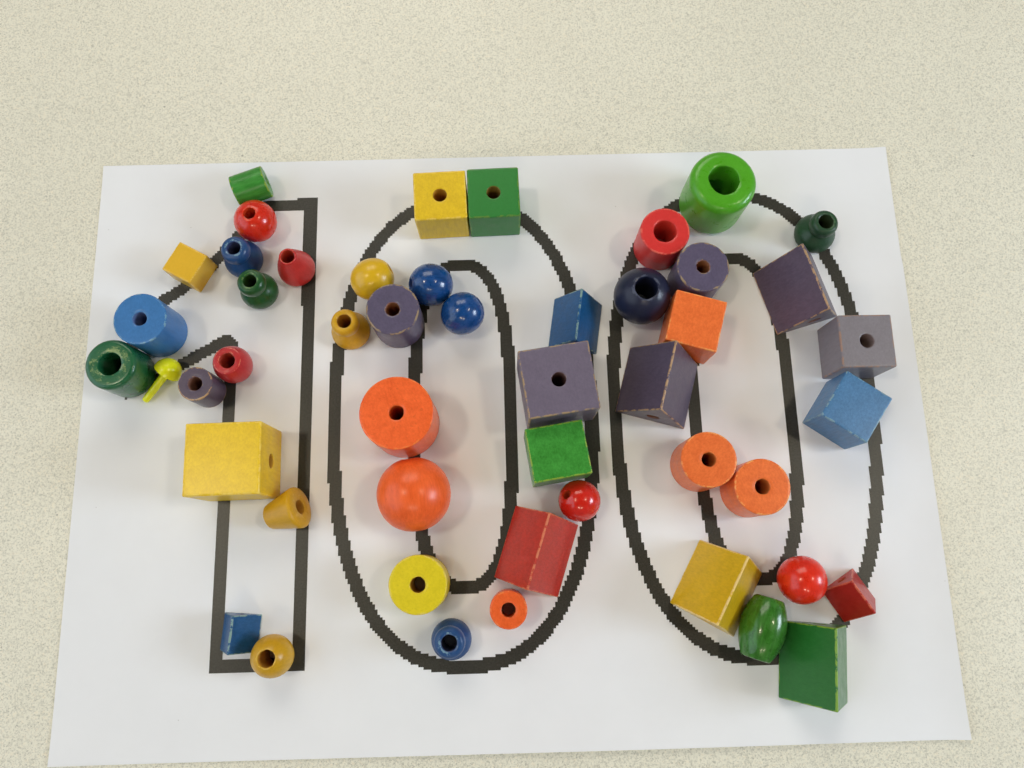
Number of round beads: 11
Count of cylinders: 13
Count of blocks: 17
